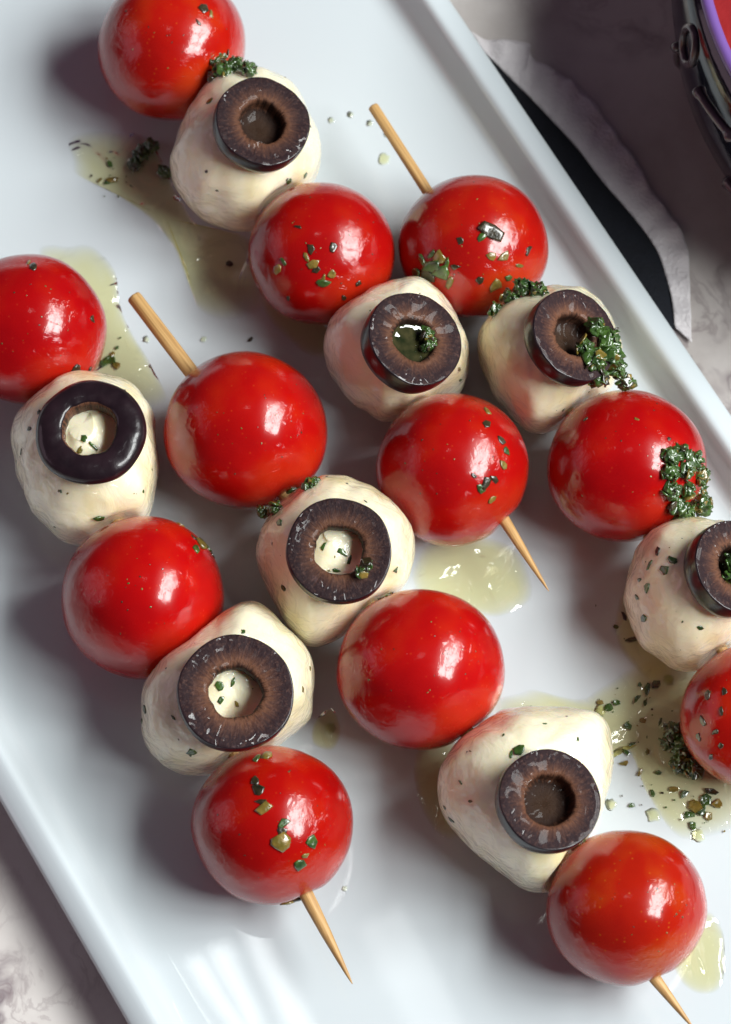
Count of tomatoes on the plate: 12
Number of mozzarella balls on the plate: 8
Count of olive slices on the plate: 8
